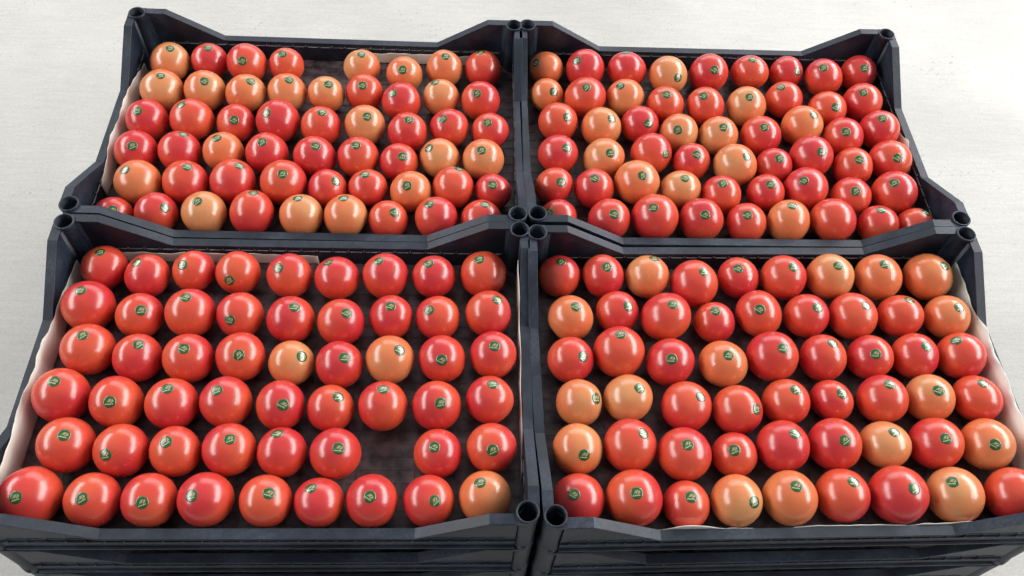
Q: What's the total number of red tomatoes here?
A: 162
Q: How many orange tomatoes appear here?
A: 52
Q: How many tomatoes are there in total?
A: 214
